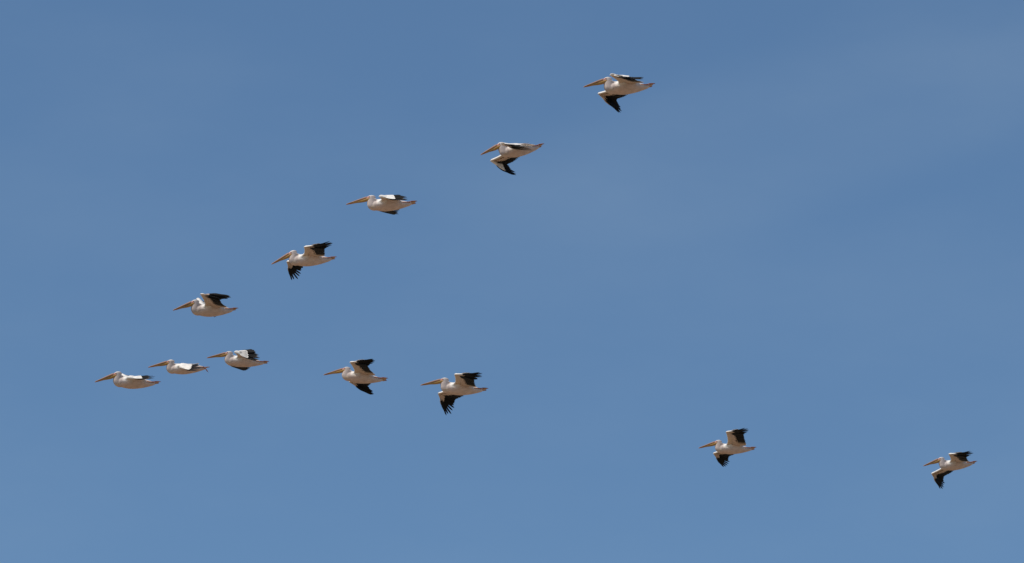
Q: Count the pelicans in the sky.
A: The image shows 12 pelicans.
